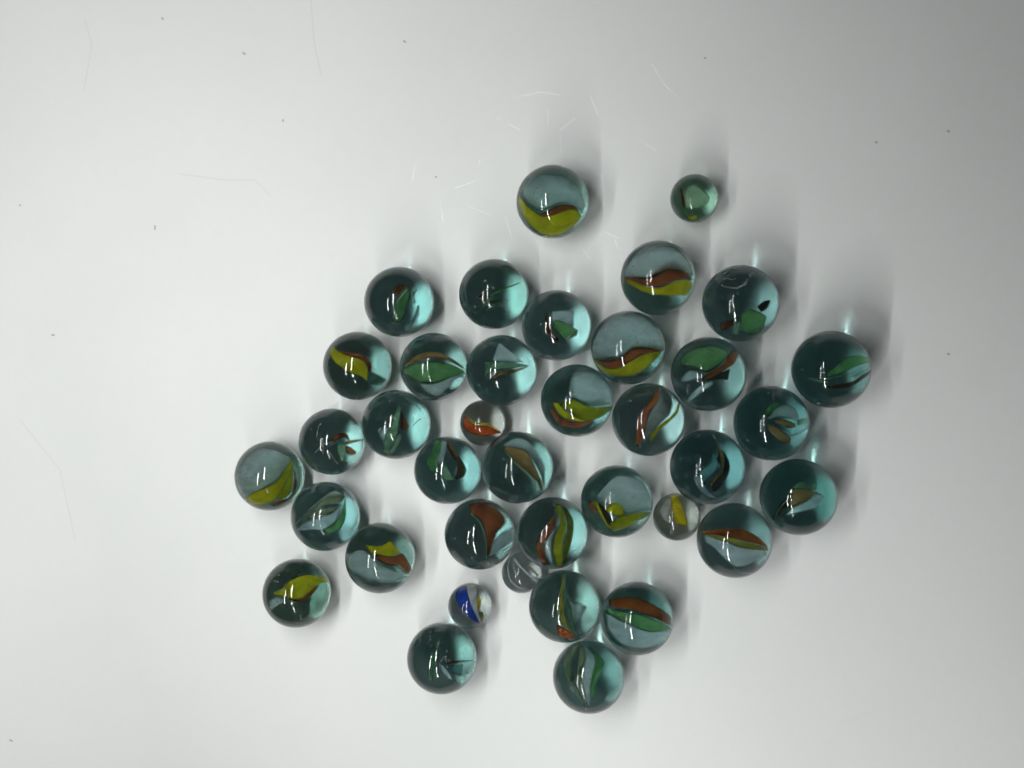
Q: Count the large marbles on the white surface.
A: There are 33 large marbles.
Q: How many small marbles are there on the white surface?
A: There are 5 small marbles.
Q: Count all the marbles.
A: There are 38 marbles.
